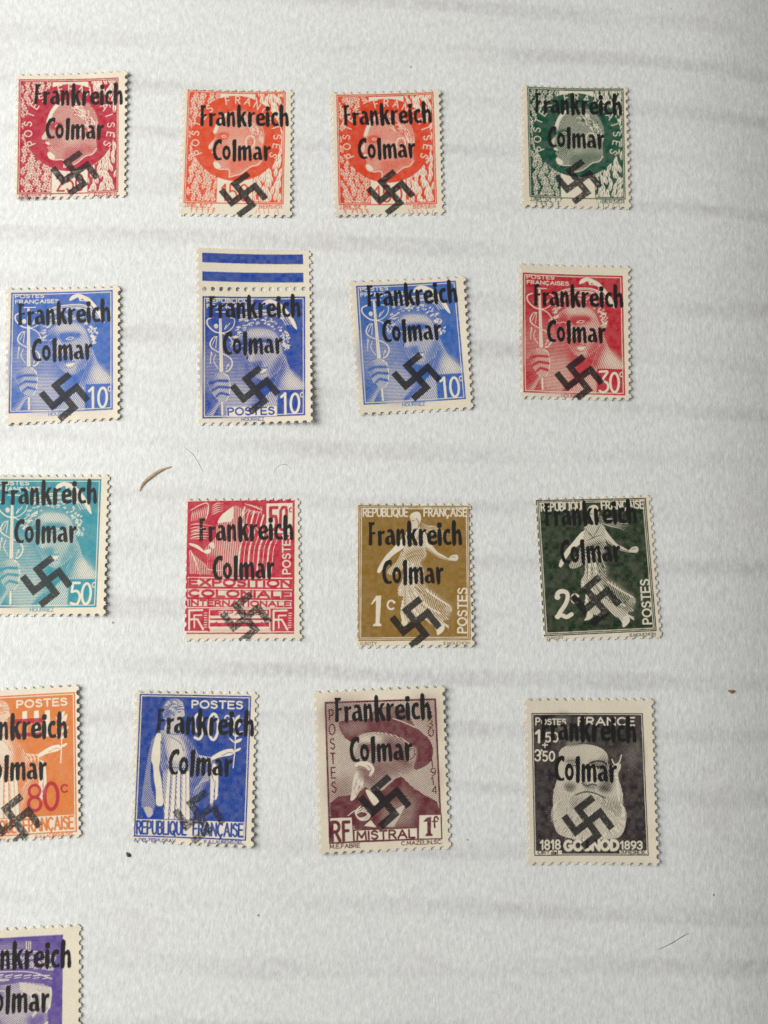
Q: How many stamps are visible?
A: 17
